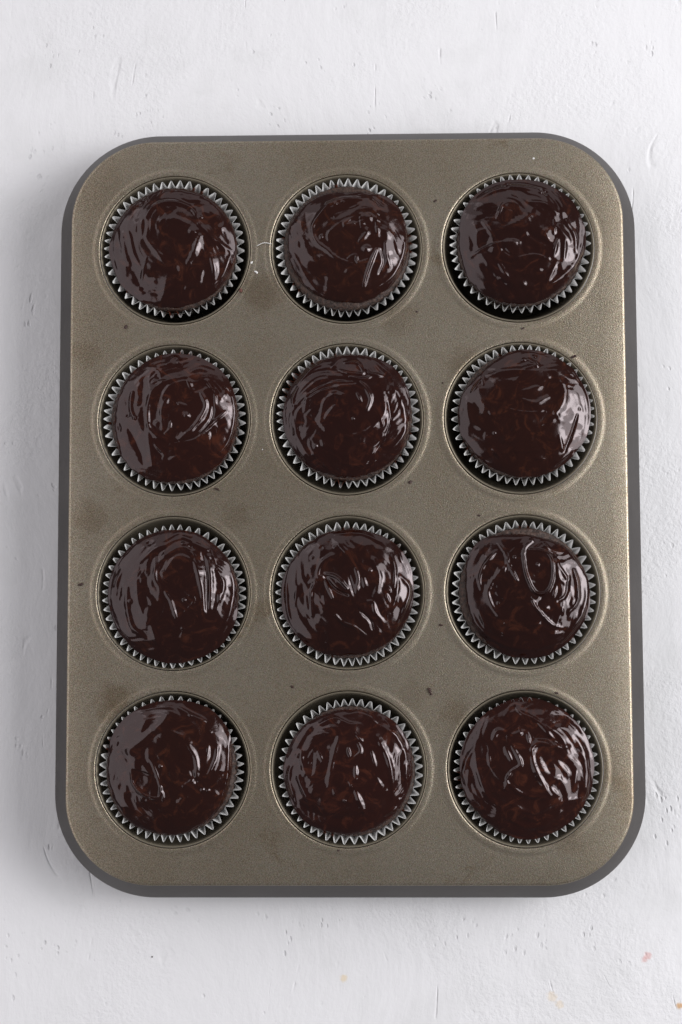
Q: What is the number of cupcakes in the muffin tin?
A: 12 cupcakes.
